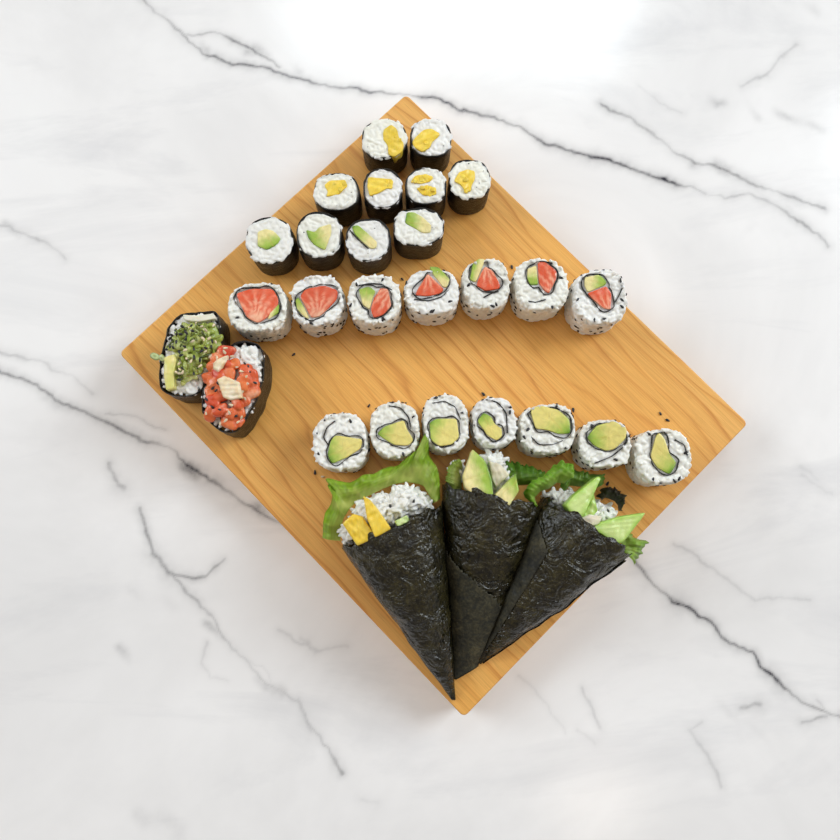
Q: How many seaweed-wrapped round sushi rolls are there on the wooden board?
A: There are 10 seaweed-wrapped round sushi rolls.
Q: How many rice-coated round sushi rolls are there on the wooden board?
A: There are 14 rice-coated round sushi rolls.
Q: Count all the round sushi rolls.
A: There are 24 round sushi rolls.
